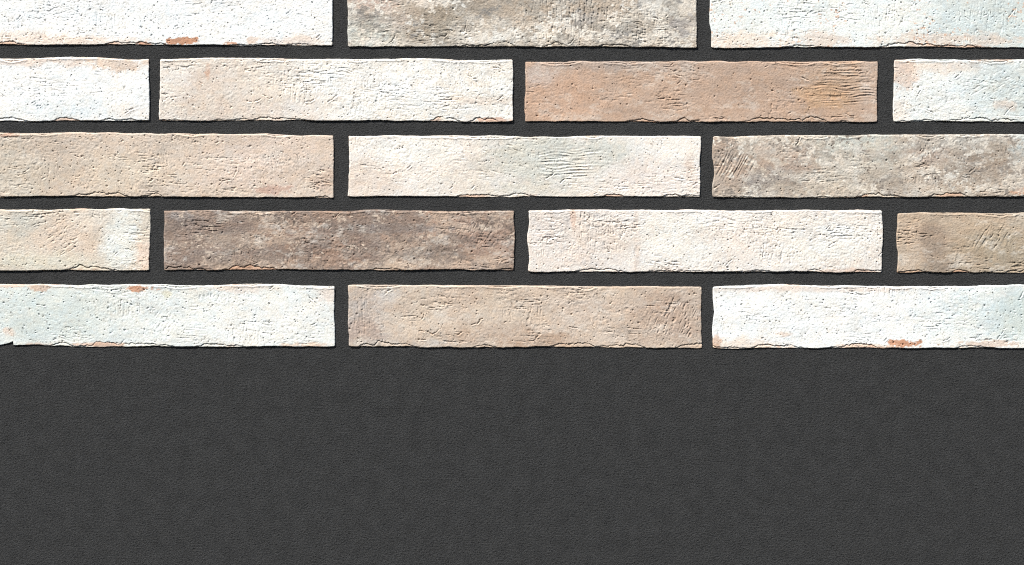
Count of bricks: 17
